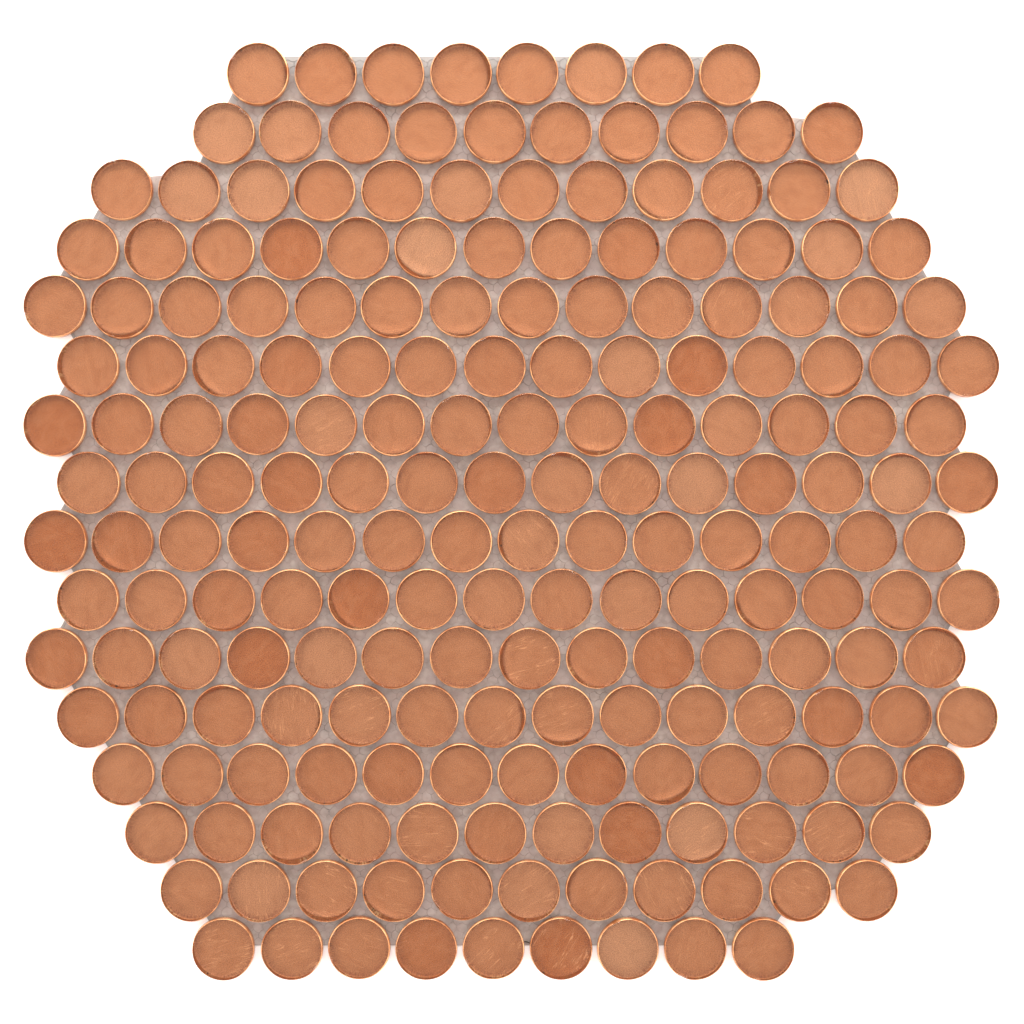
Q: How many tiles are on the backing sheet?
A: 200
